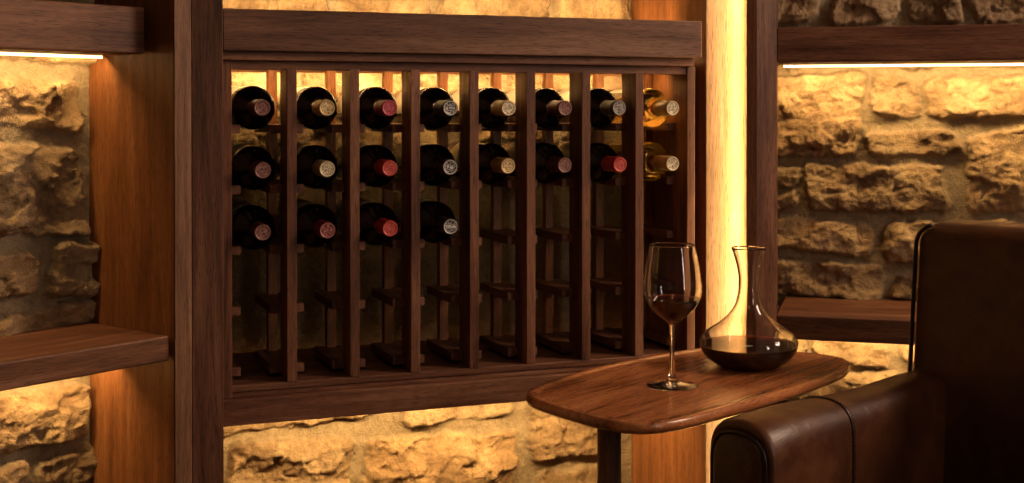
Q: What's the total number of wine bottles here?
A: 20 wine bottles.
